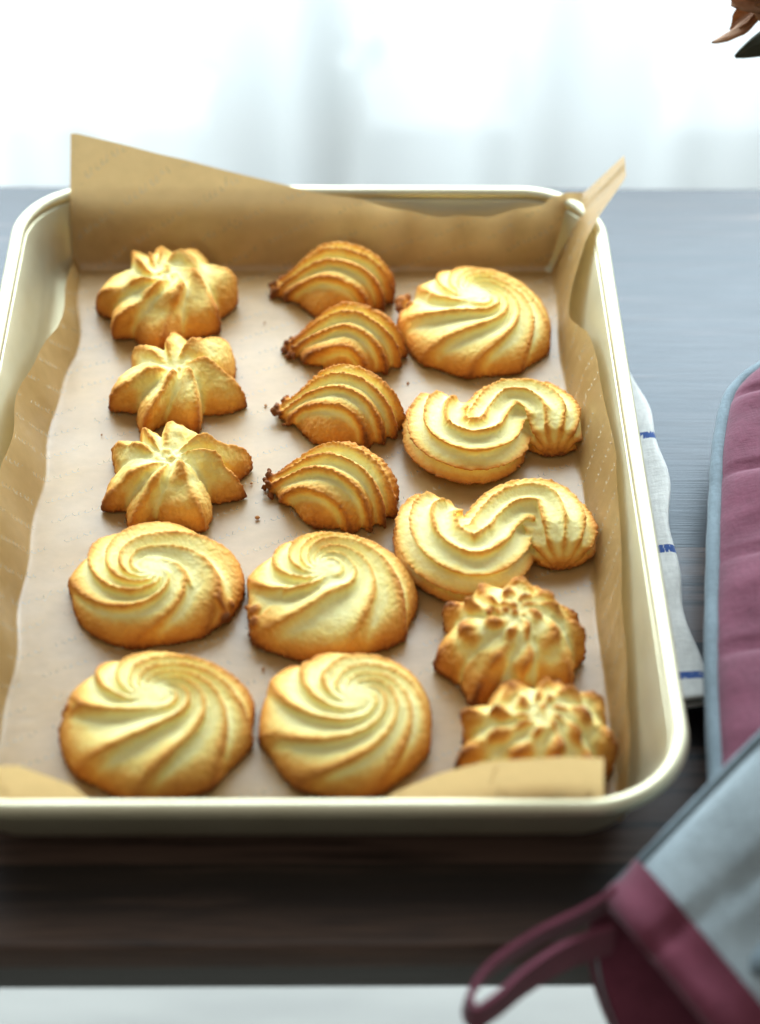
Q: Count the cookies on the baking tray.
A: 16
